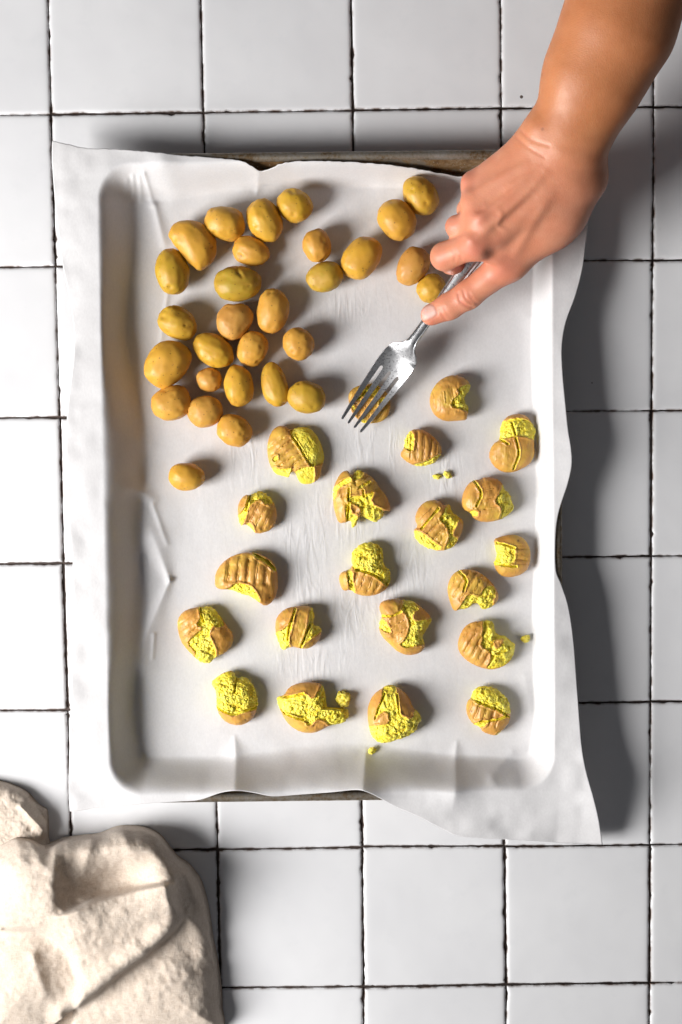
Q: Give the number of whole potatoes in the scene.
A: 29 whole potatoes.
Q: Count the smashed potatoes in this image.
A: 21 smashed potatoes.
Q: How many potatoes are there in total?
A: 50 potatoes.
